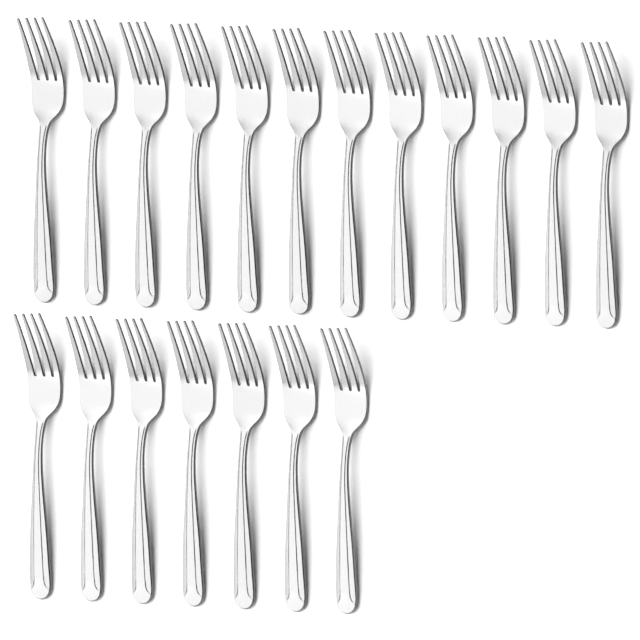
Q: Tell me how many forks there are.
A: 19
